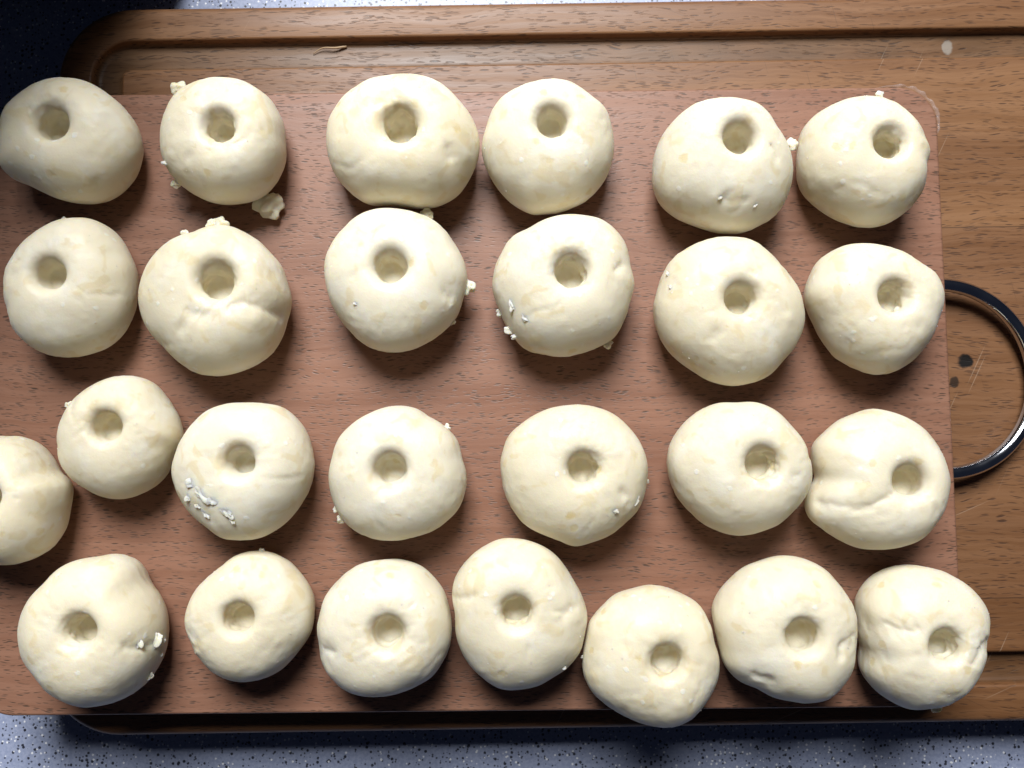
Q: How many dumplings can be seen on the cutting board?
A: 26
